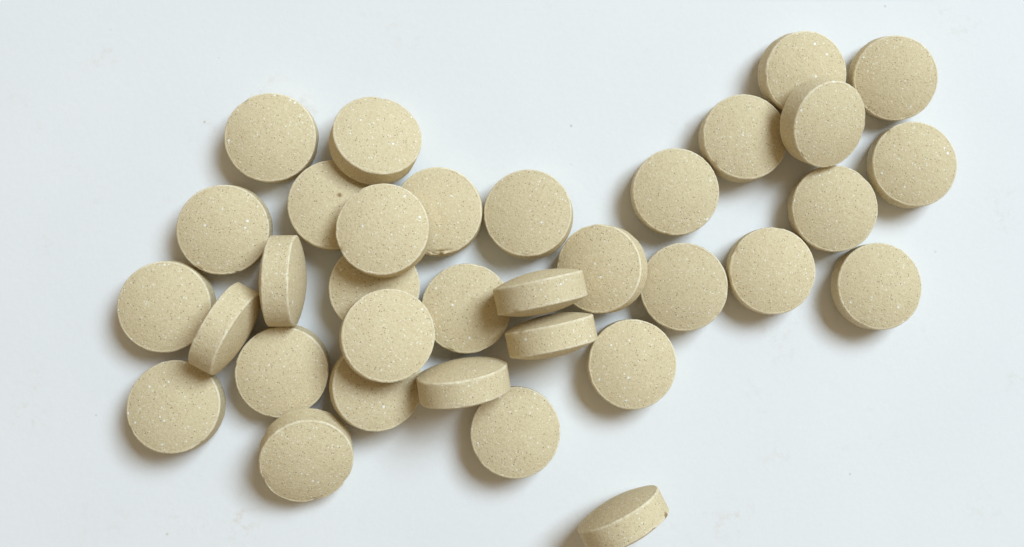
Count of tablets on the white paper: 34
